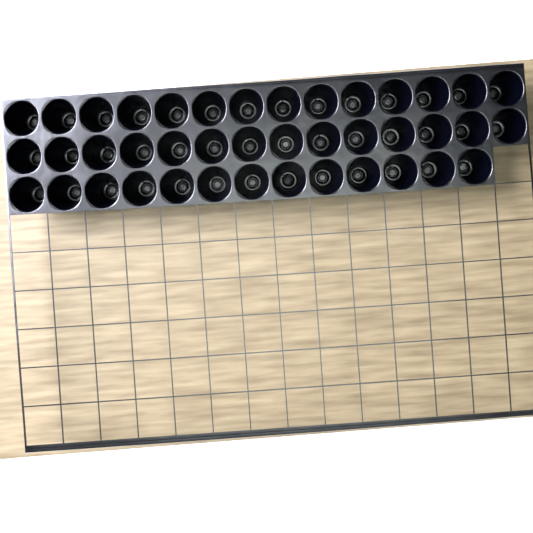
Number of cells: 41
